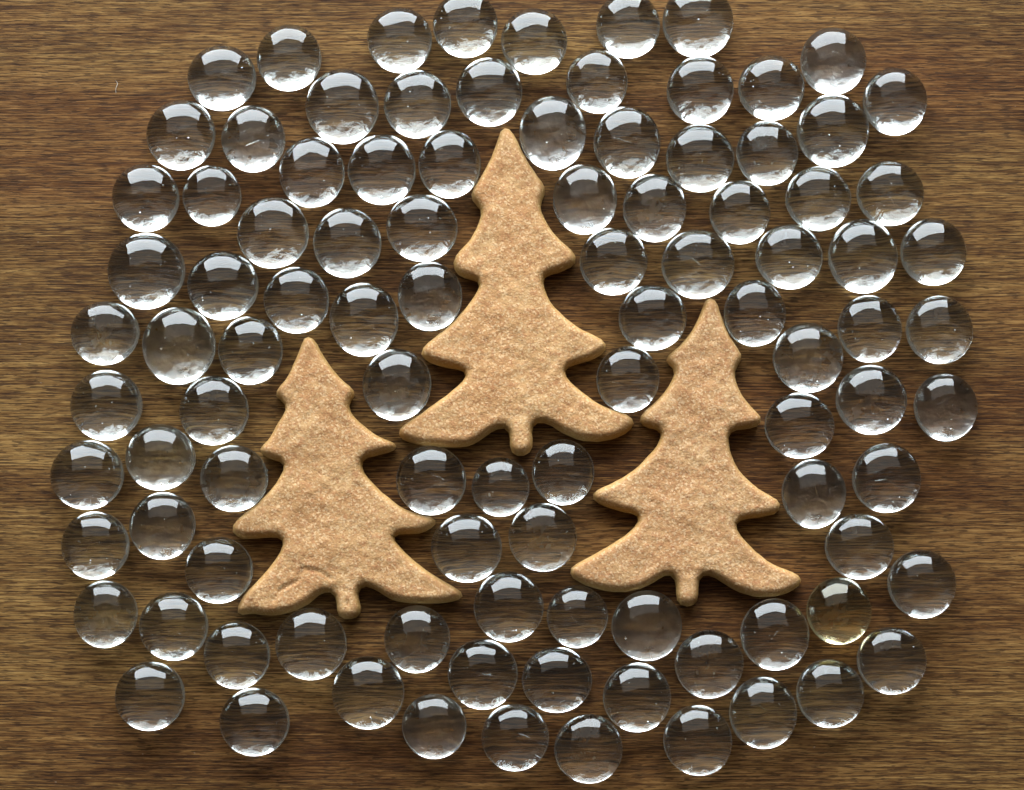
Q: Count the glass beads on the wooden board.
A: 99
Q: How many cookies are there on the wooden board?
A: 3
